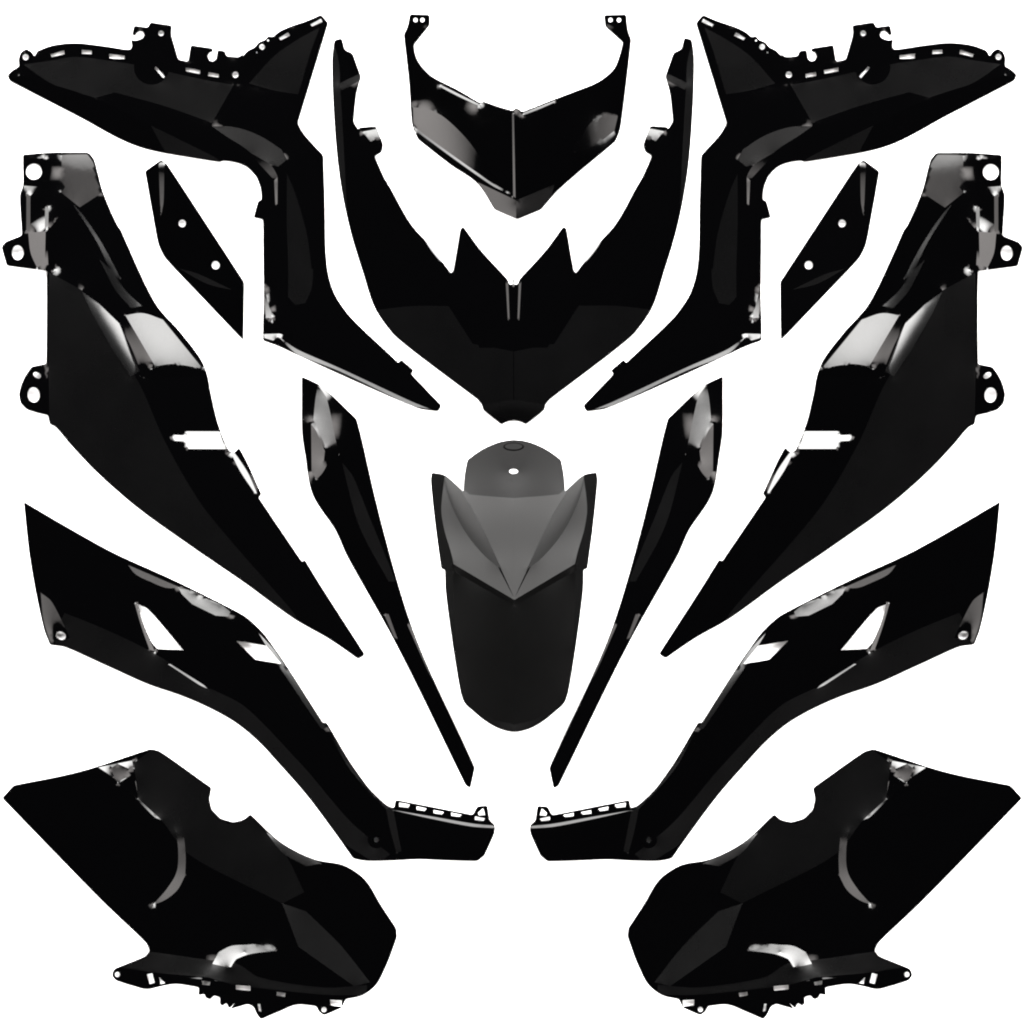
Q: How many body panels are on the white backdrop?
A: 15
